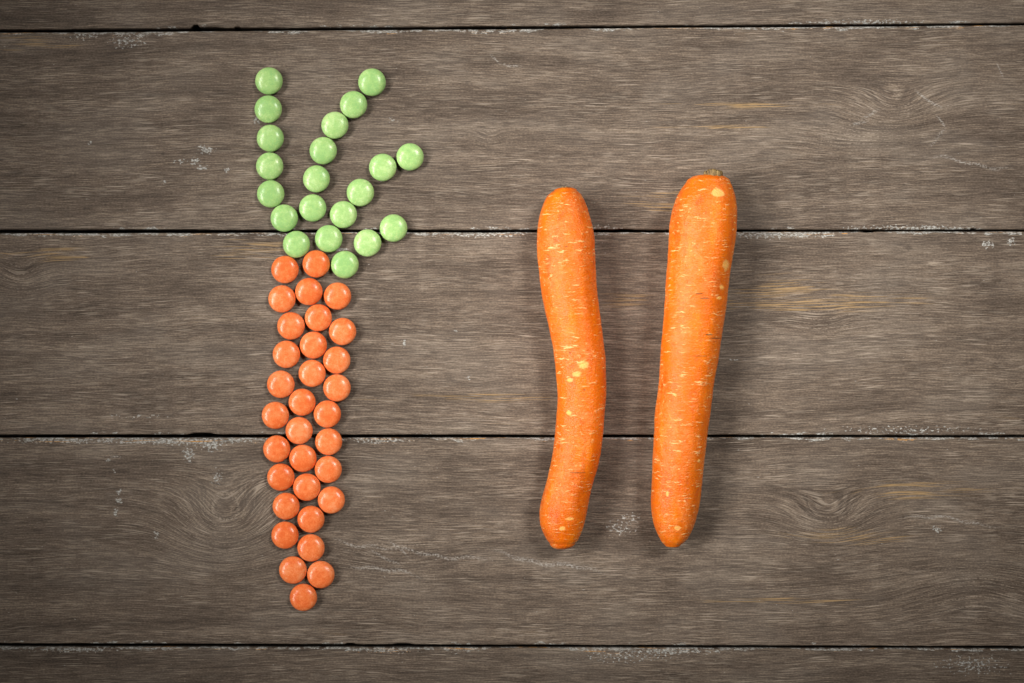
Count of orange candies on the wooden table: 32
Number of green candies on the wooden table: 21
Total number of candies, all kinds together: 53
